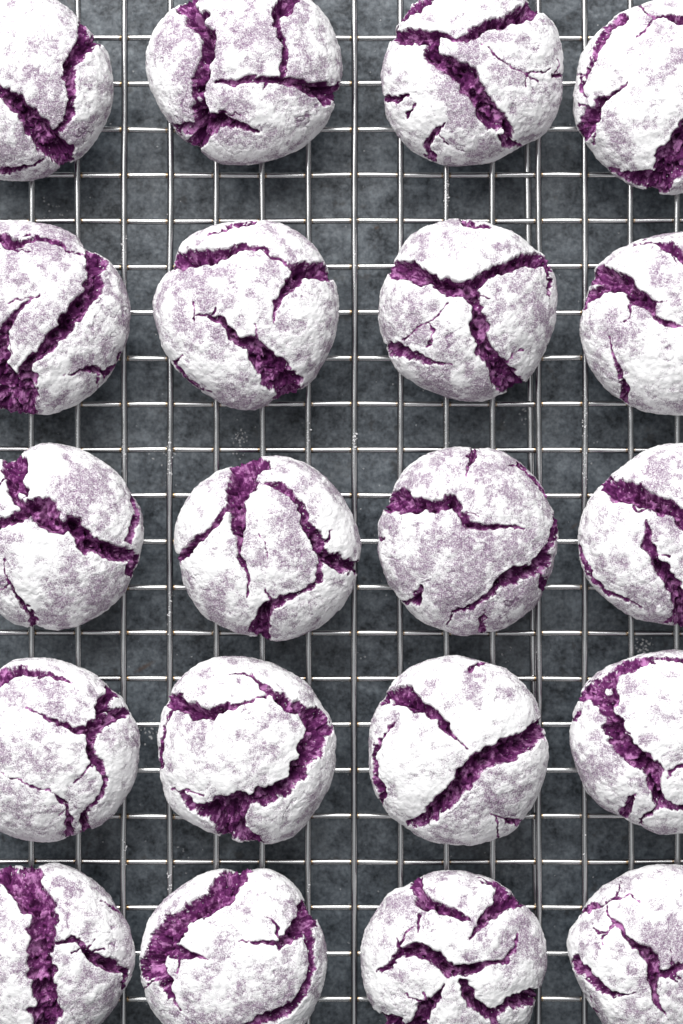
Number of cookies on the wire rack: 20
